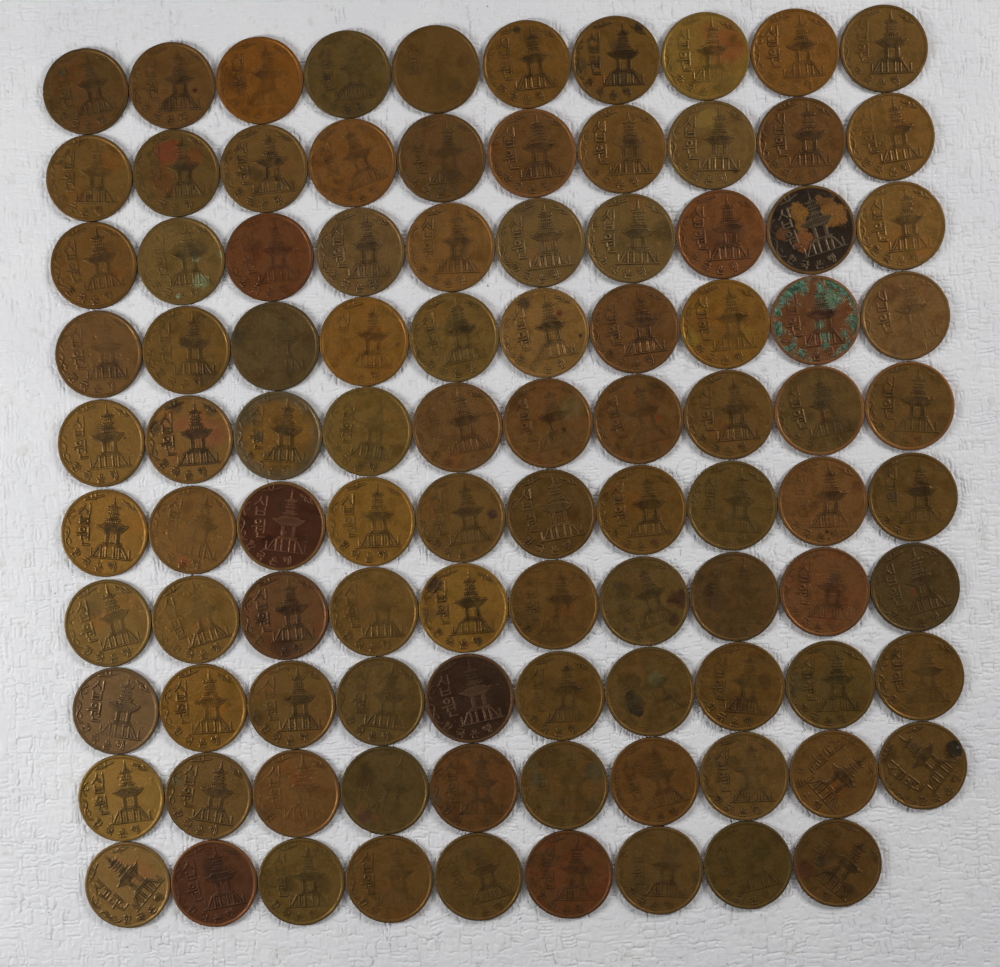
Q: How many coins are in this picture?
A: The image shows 99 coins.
